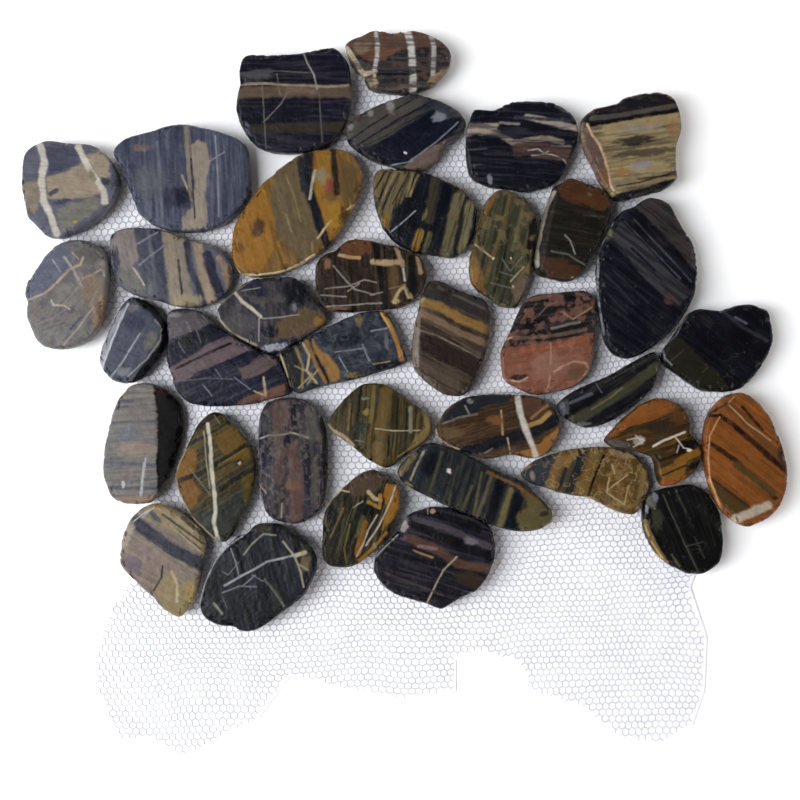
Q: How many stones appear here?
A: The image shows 37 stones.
